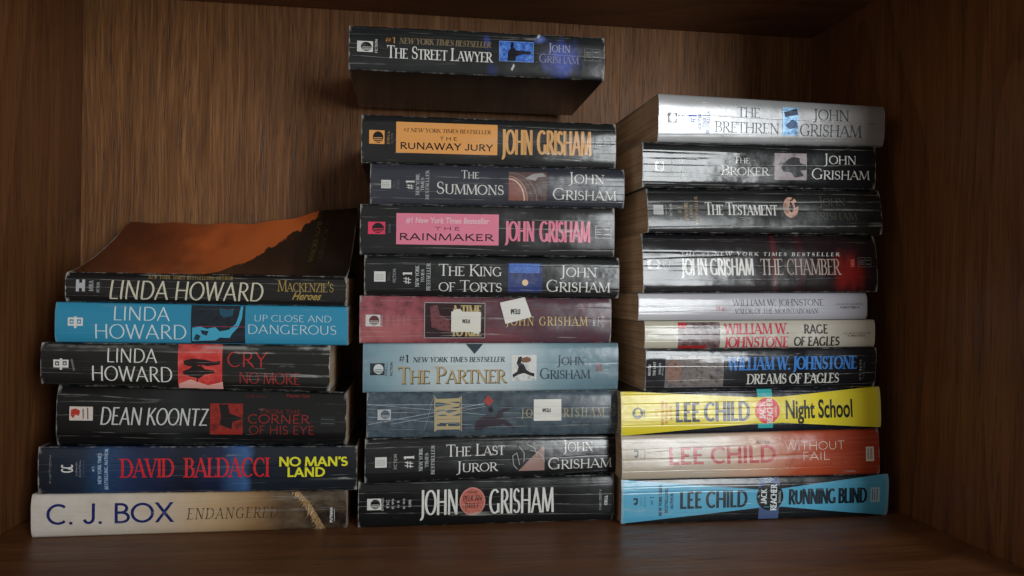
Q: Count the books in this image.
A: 26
